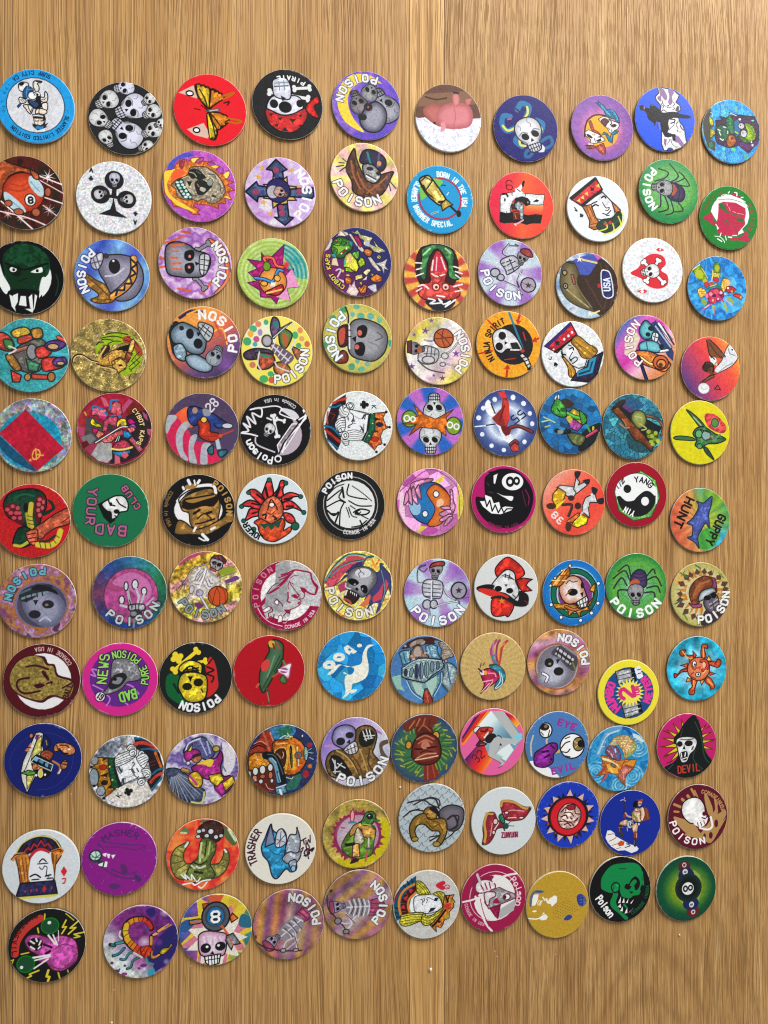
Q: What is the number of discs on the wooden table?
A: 110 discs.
